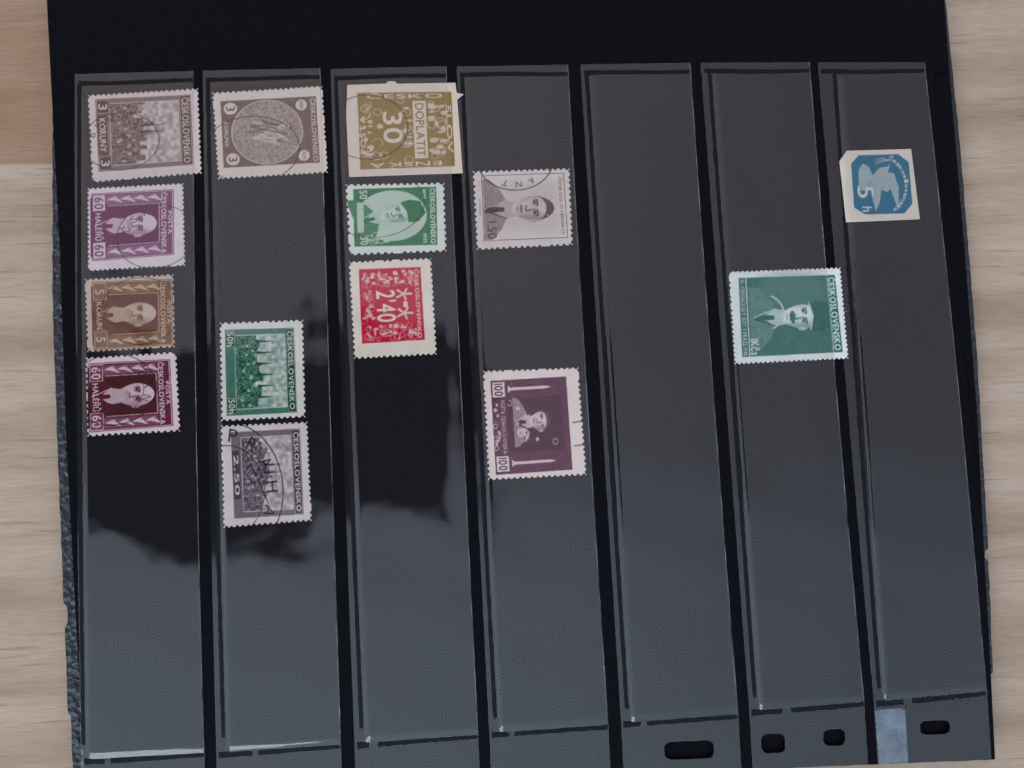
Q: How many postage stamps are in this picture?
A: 14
